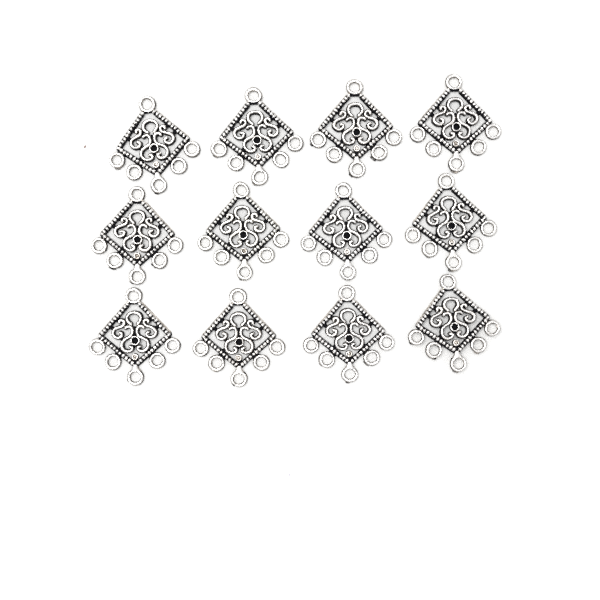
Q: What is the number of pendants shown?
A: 12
